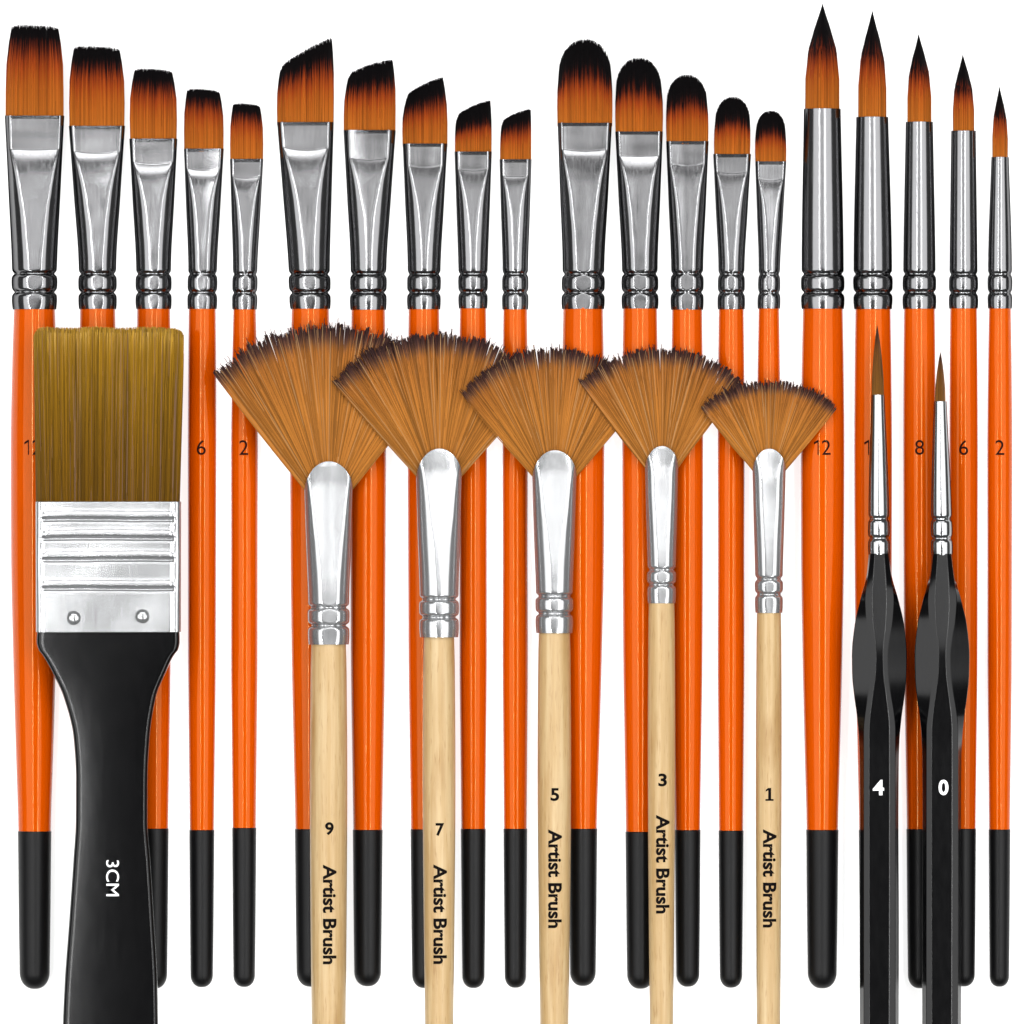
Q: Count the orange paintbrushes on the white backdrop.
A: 20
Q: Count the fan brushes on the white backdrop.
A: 5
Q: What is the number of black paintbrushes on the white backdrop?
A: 3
